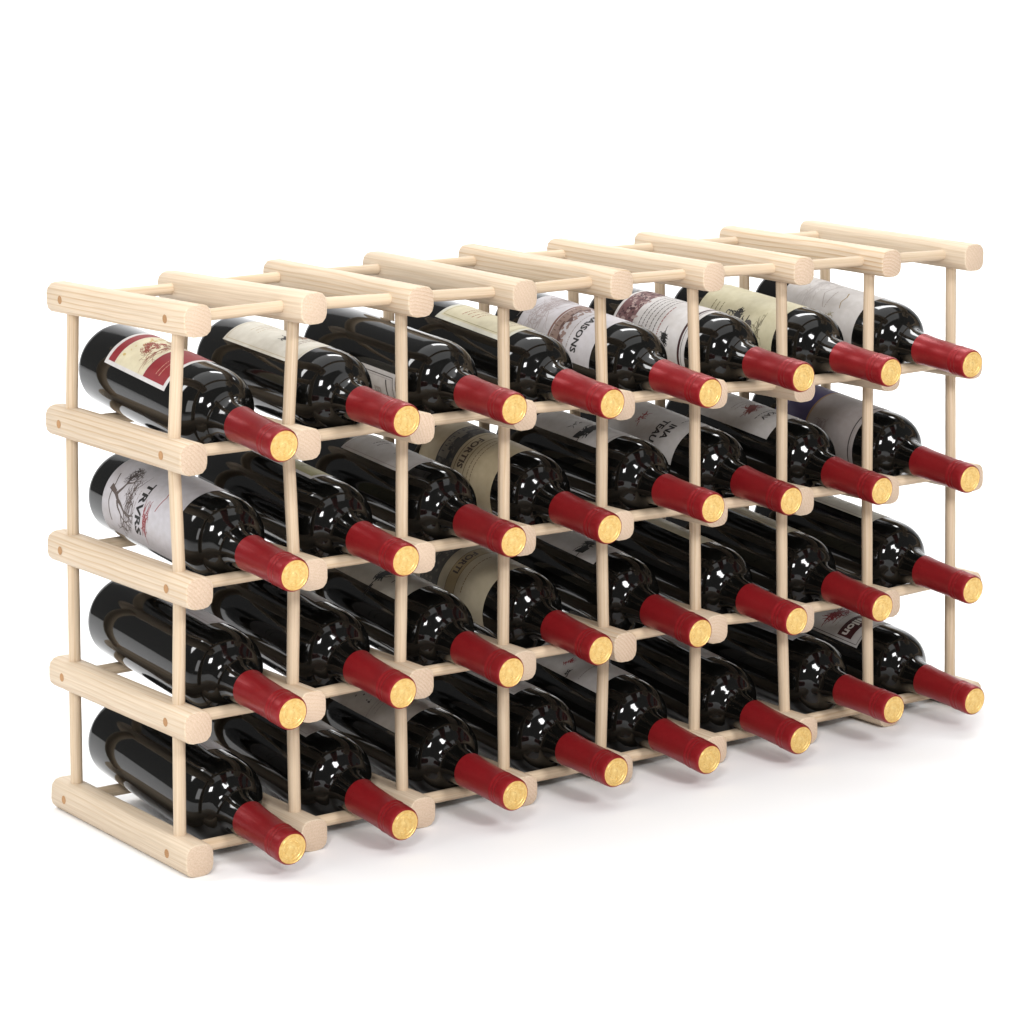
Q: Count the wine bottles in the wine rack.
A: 32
